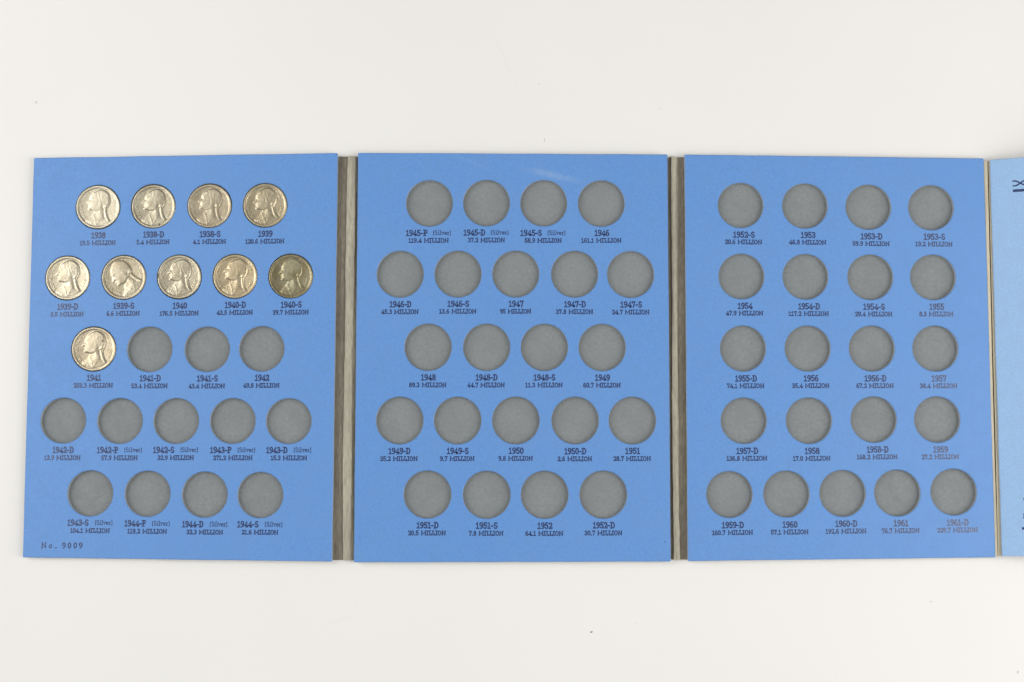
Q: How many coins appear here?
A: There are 10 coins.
